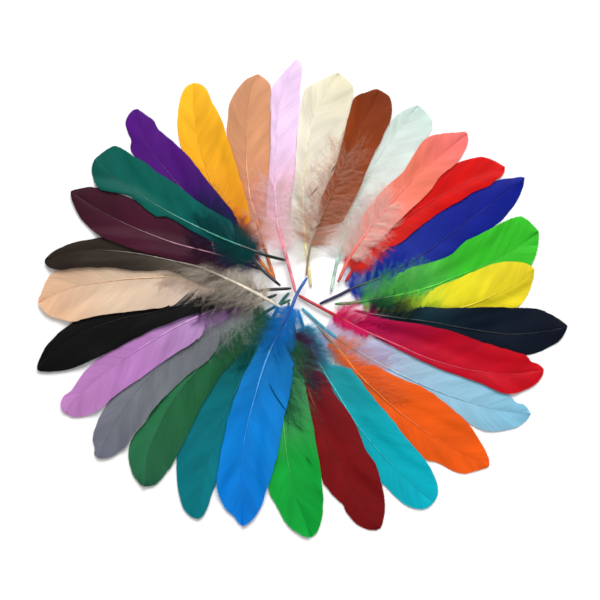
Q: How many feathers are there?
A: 29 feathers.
